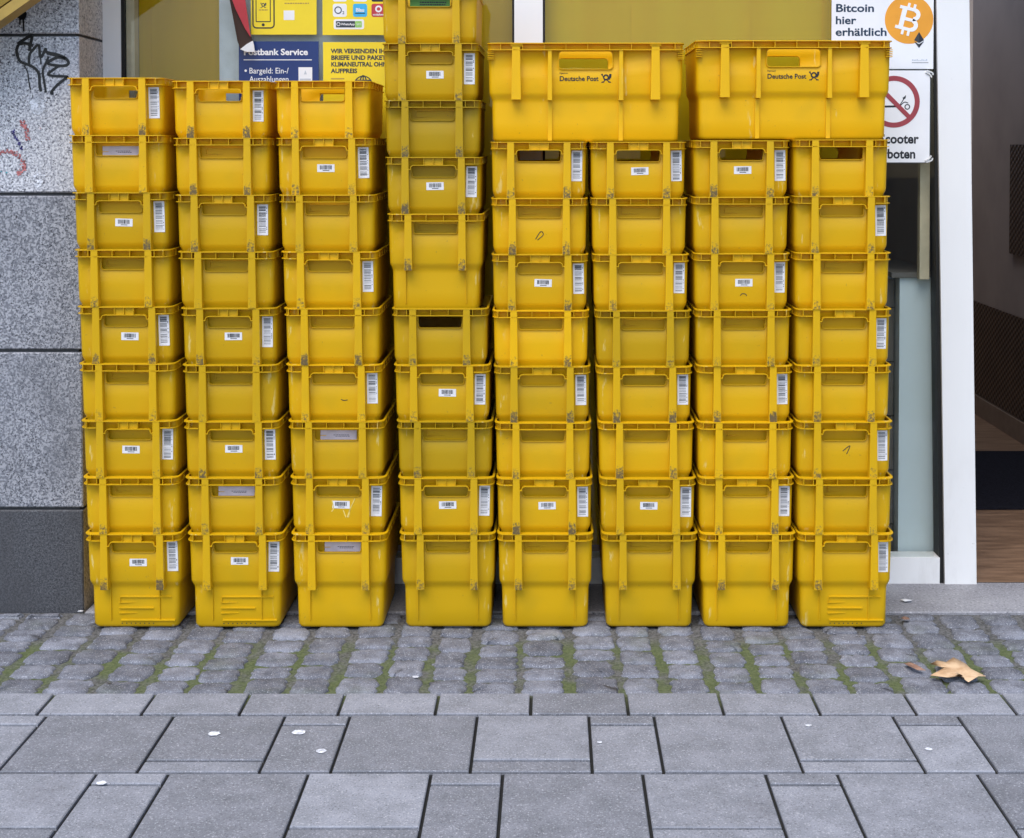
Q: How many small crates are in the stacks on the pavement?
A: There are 69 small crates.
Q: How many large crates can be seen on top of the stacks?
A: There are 2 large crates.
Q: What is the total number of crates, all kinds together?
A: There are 71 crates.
